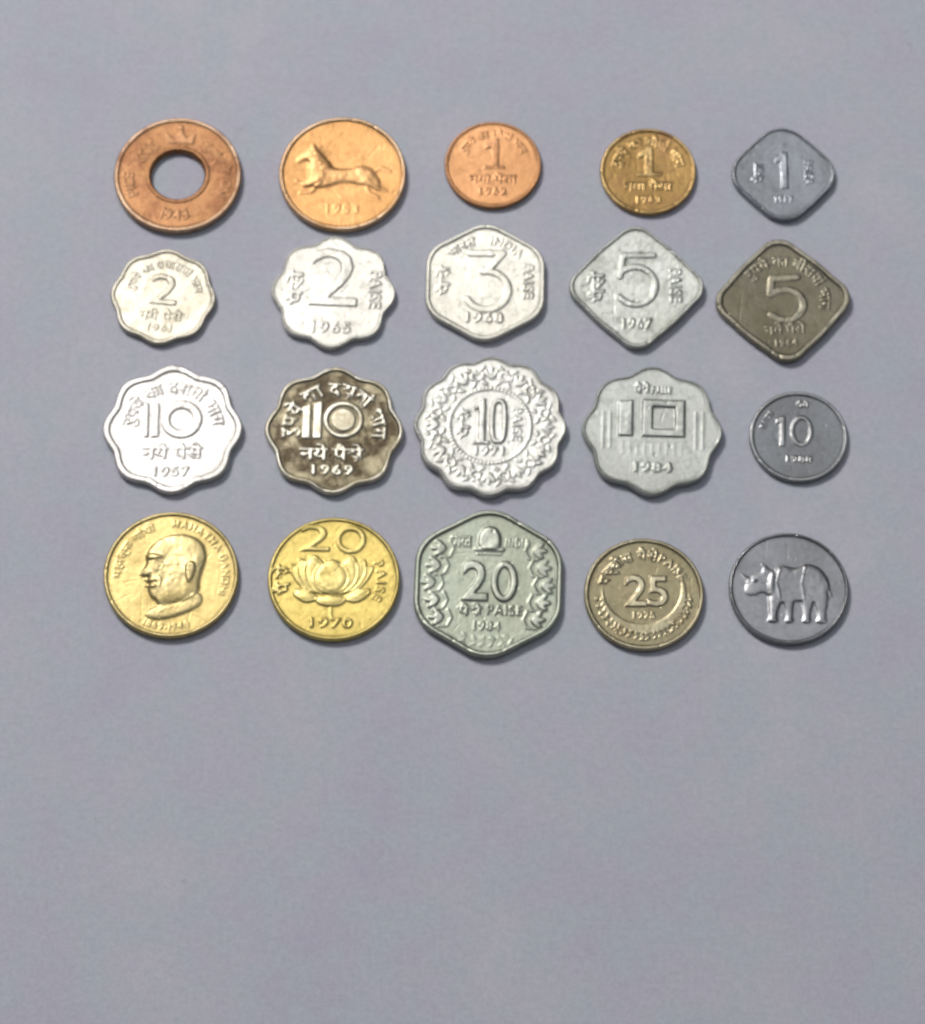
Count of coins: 20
